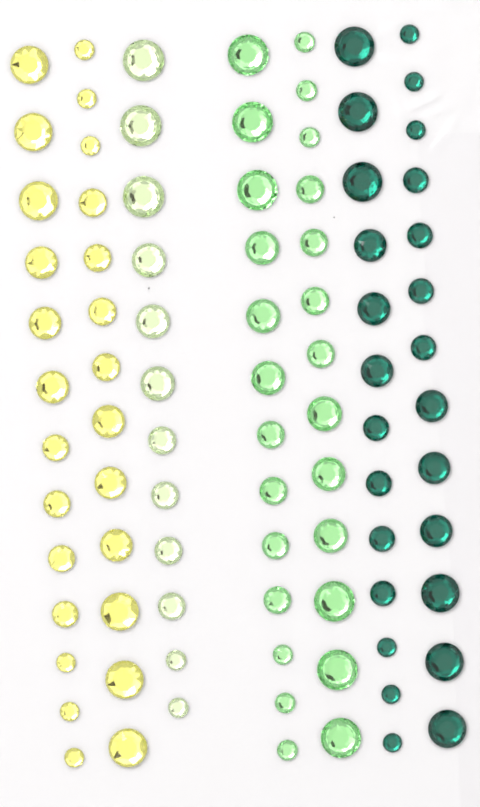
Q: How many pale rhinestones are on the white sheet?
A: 12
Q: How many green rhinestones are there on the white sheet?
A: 26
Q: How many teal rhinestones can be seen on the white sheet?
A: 26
